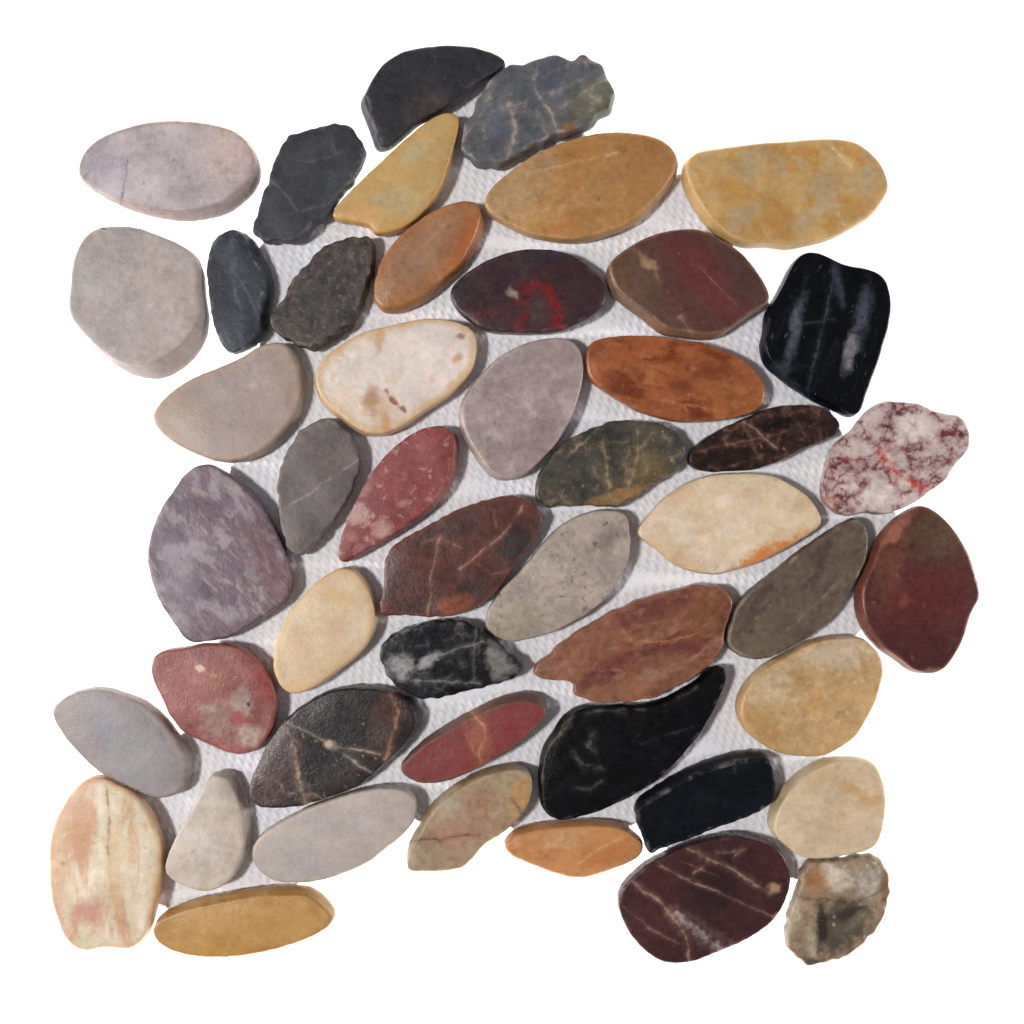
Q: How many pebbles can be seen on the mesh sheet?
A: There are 48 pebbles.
